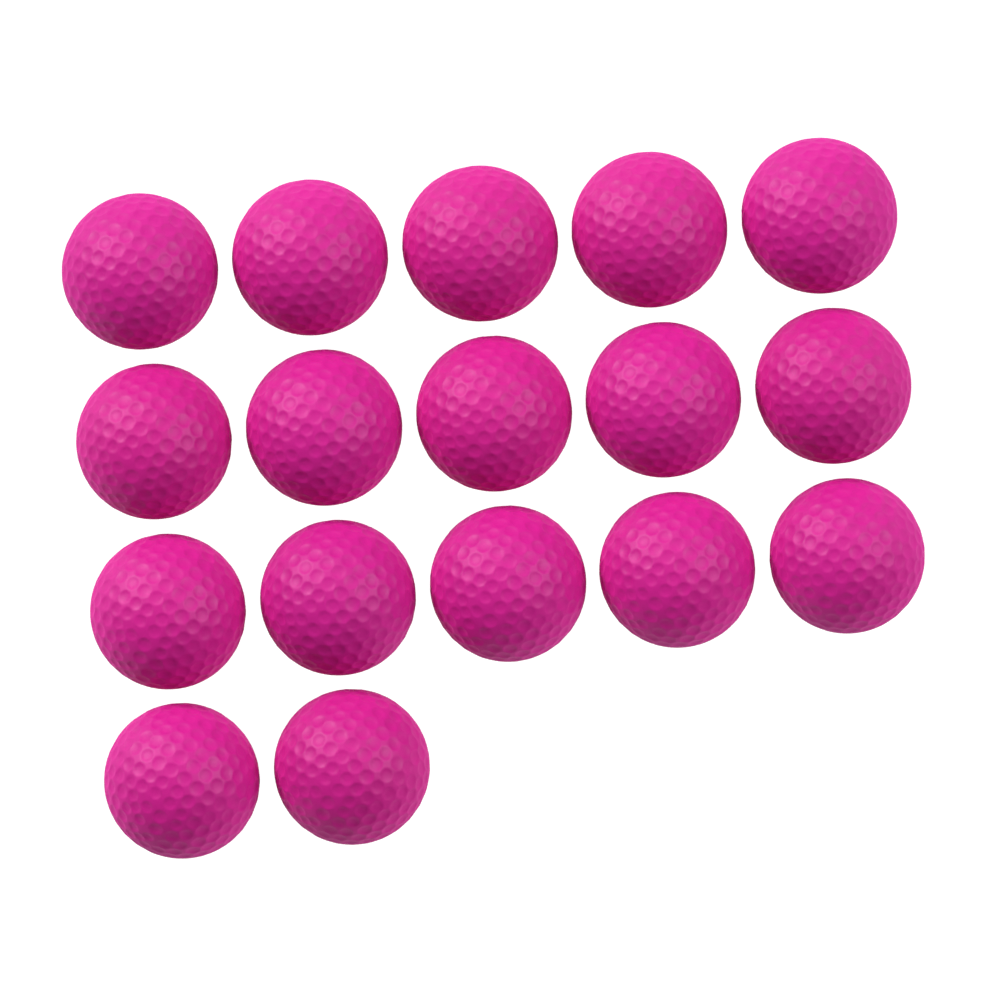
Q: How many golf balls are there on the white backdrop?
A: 17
